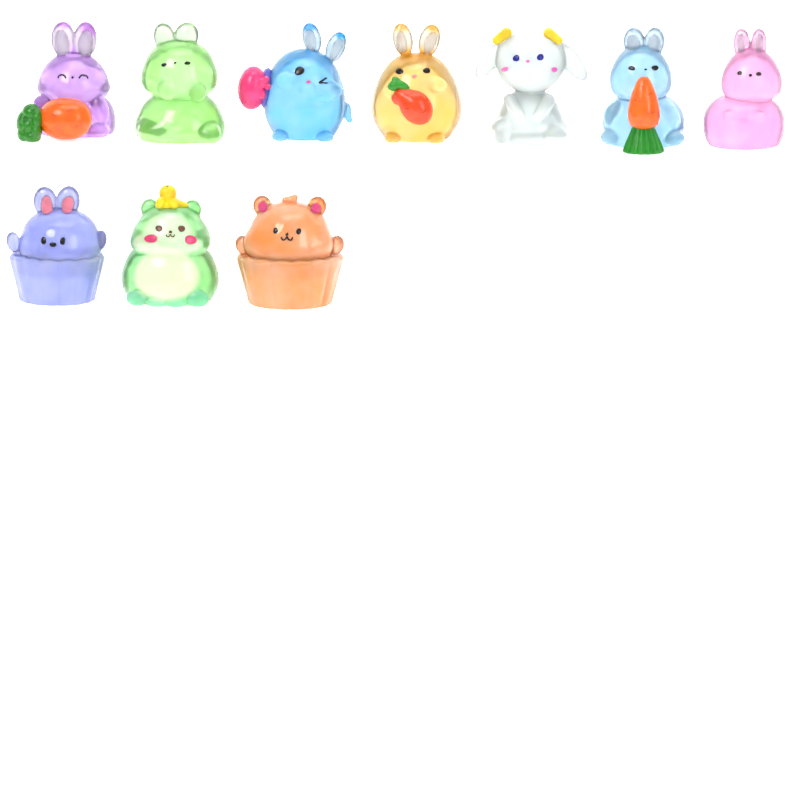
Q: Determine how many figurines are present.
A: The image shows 10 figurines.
